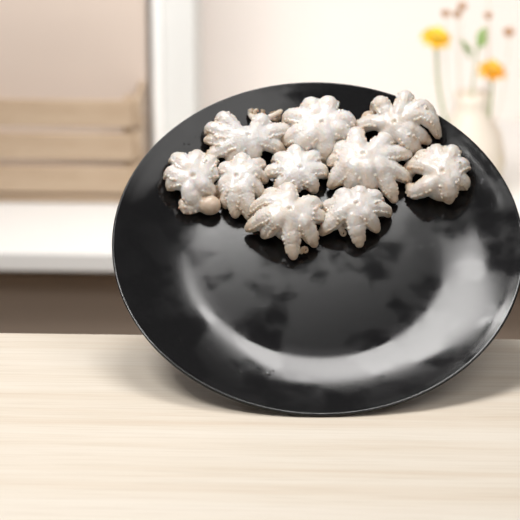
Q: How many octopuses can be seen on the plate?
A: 10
